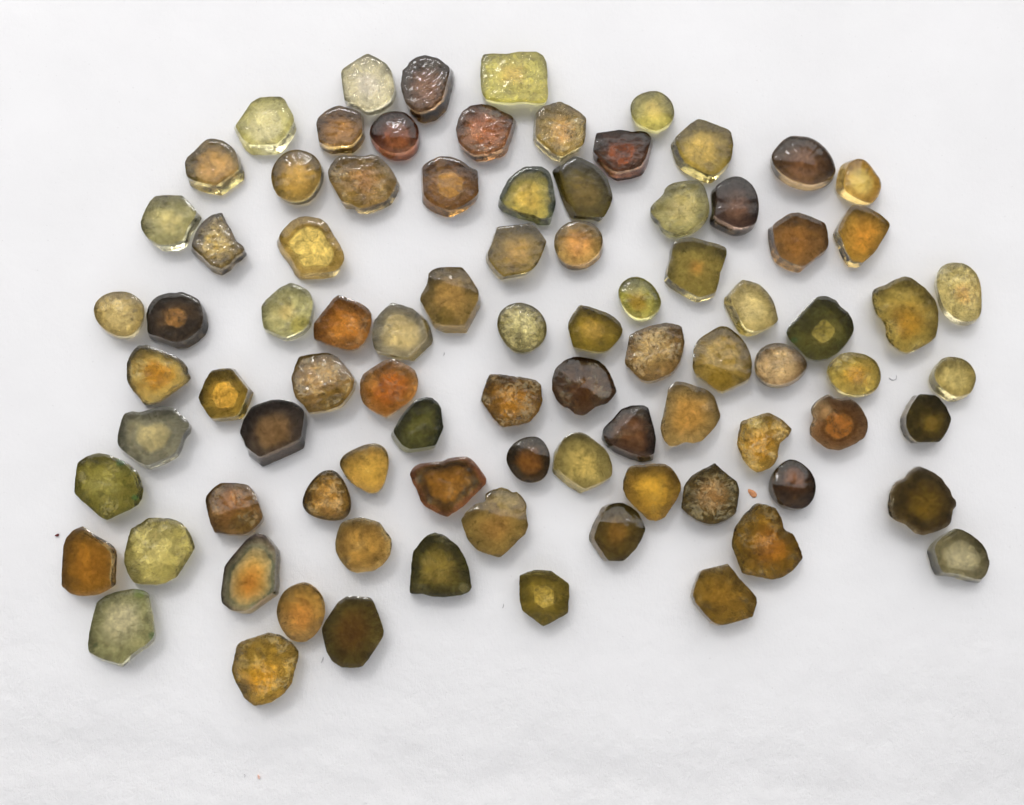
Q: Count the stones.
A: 87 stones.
